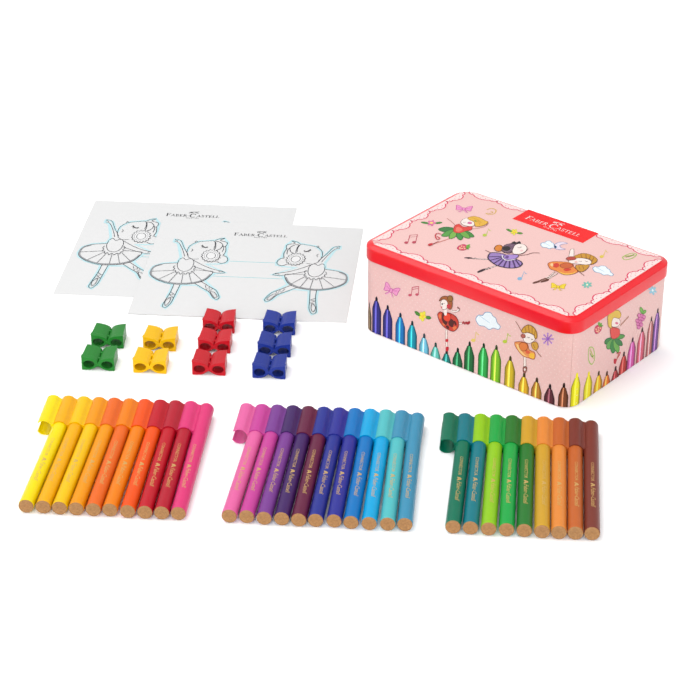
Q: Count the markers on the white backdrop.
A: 30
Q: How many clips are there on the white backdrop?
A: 10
